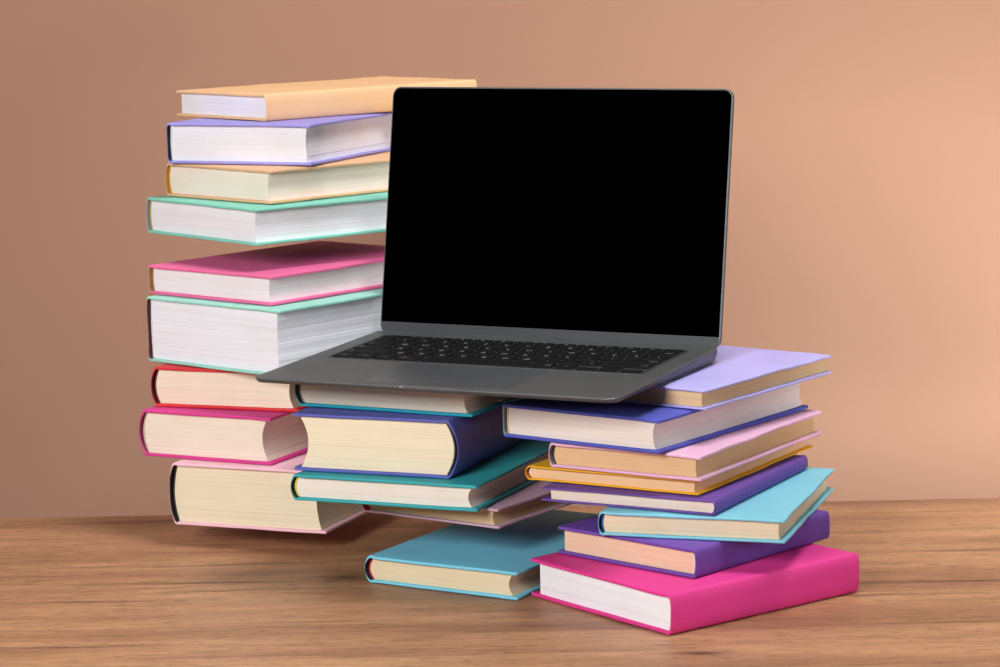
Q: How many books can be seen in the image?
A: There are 22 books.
